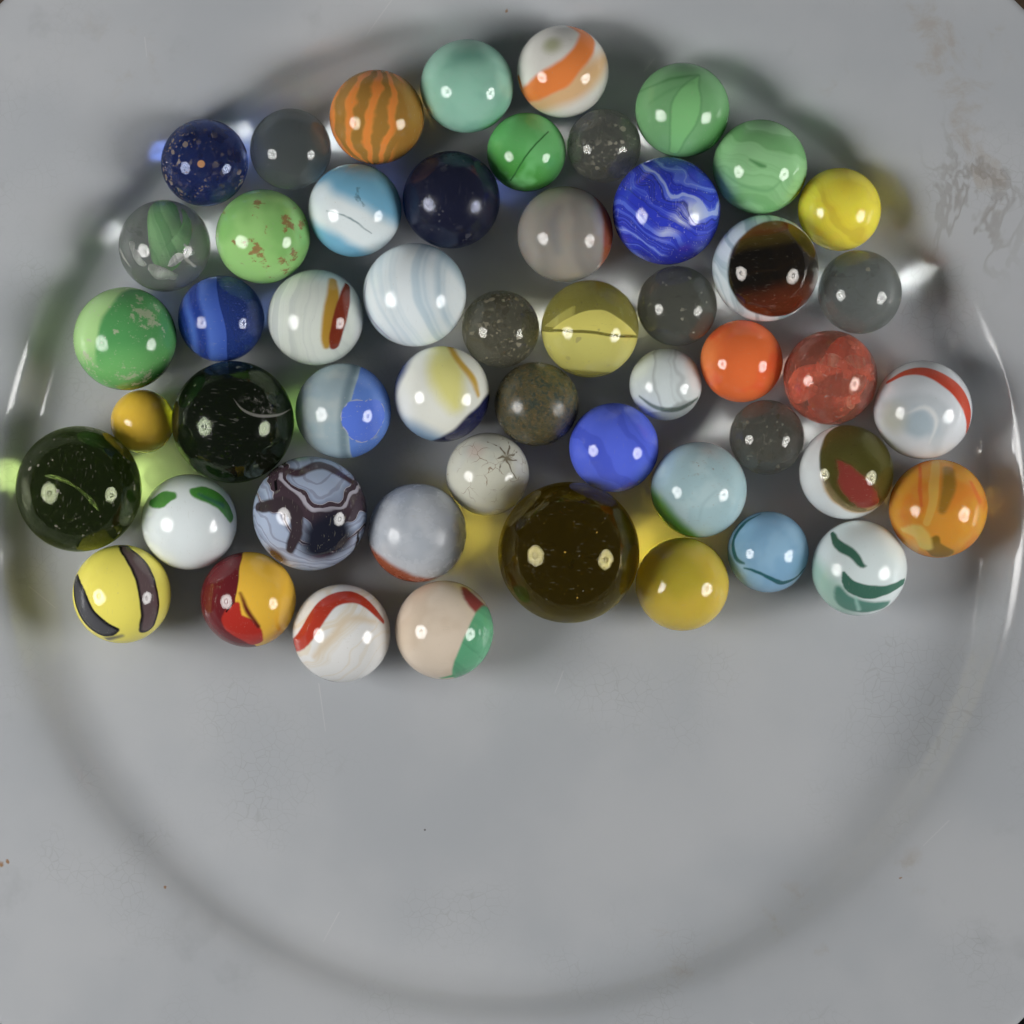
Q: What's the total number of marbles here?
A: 52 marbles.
